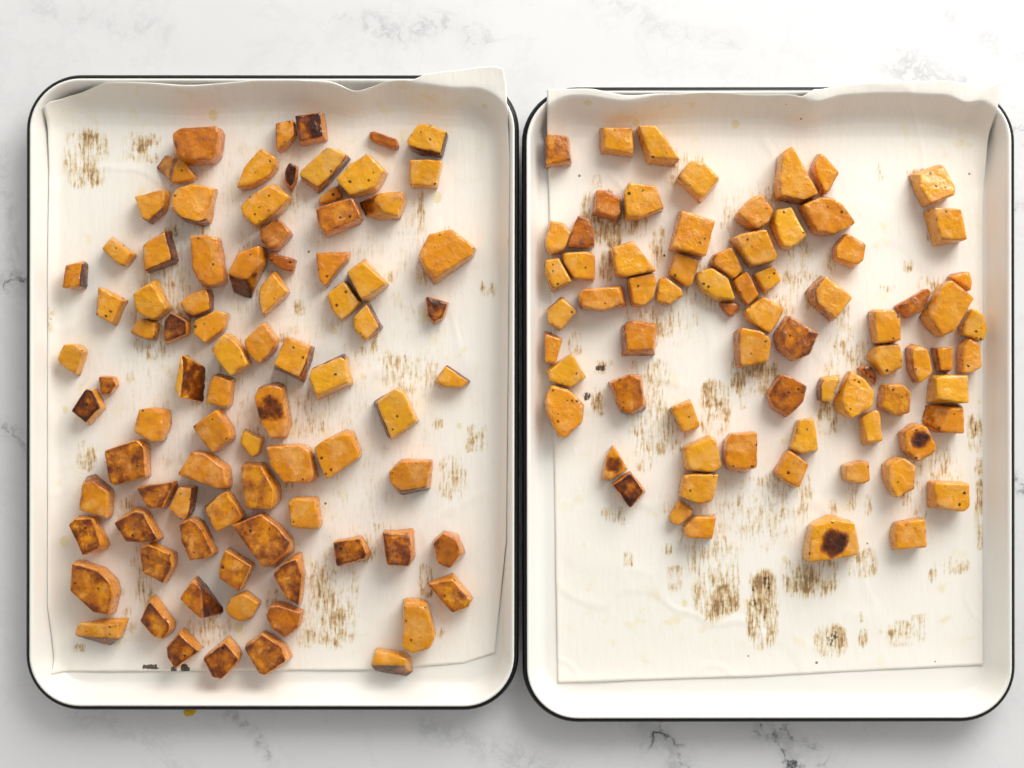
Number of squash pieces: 158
